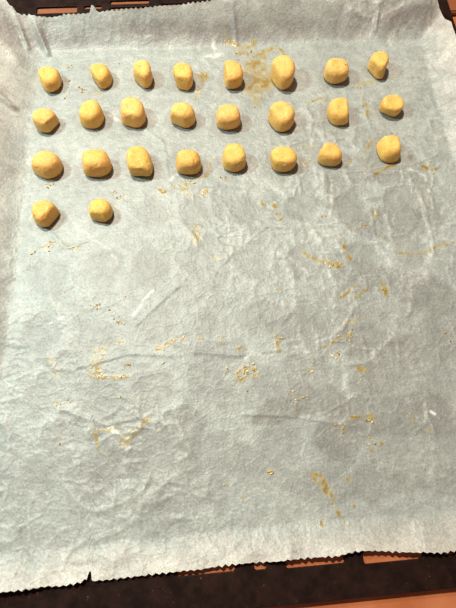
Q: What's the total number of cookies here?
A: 26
